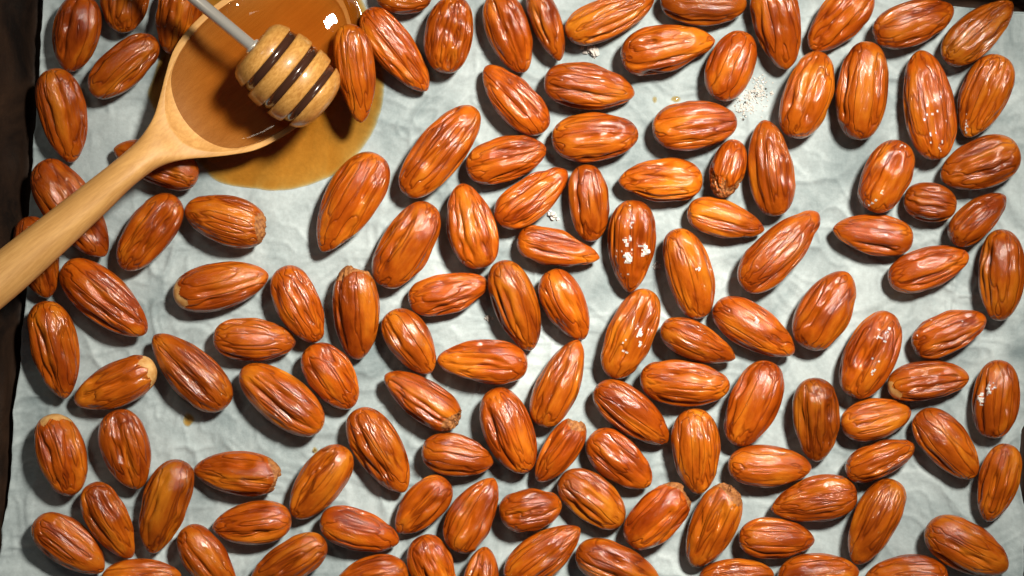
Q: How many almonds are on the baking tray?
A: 124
